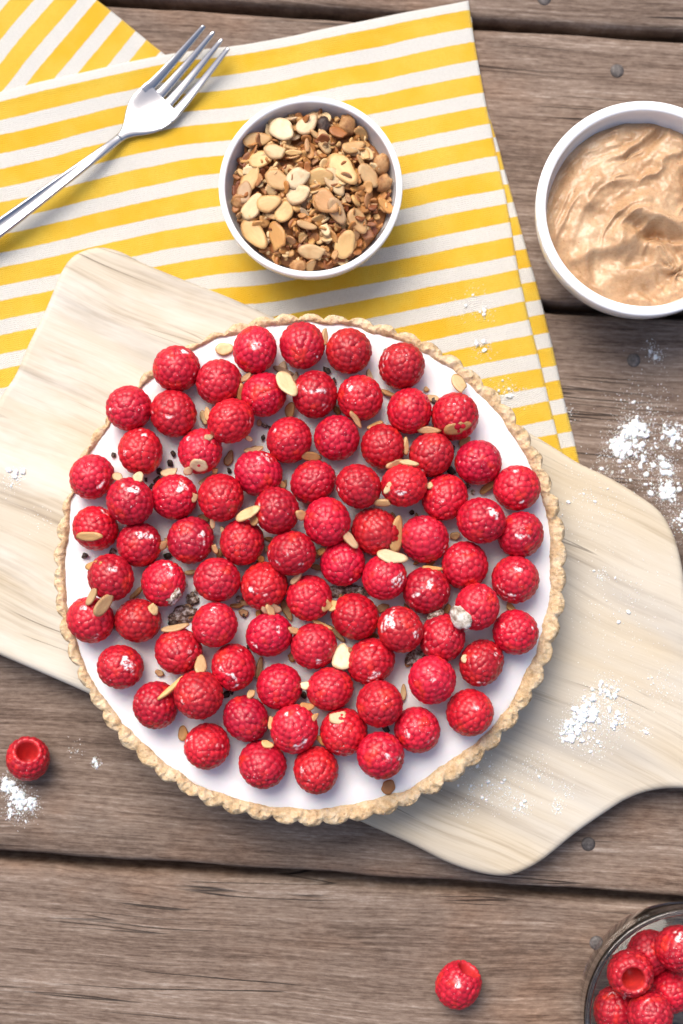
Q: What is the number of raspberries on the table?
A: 90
